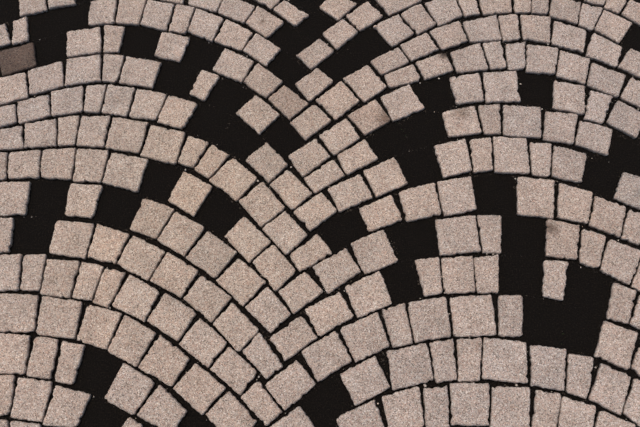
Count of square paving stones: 157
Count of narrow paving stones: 63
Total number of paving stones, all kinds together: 220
